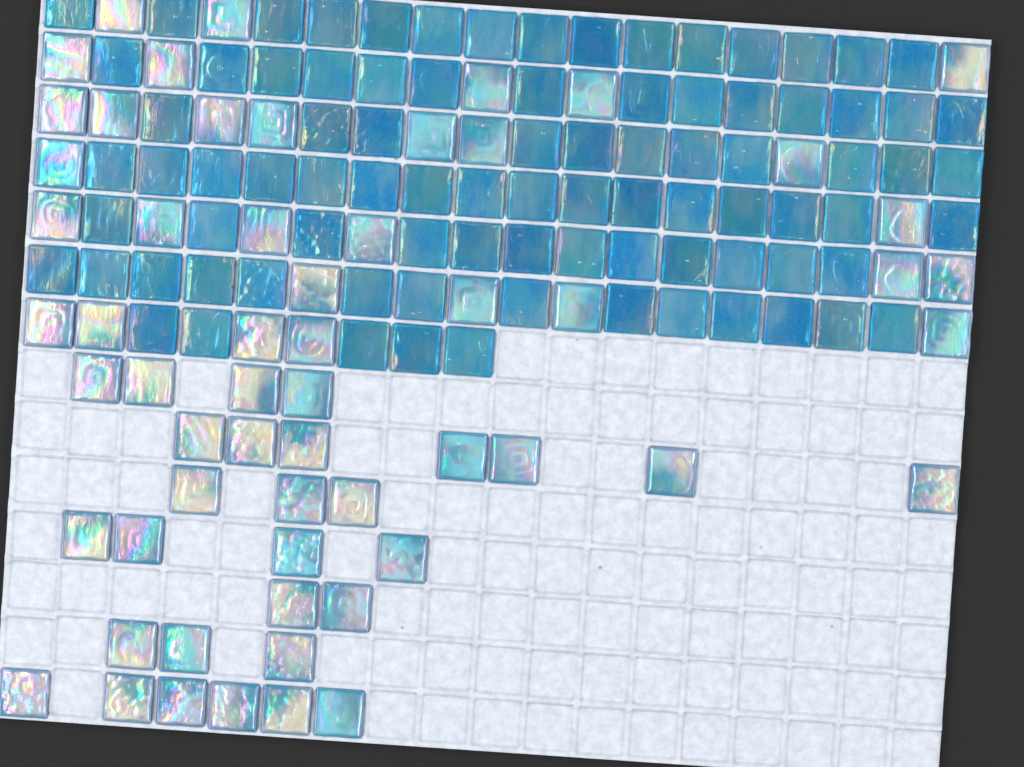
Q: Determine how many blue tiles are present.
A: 87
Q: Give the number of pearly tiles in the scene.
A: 59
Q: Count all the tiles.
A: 146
